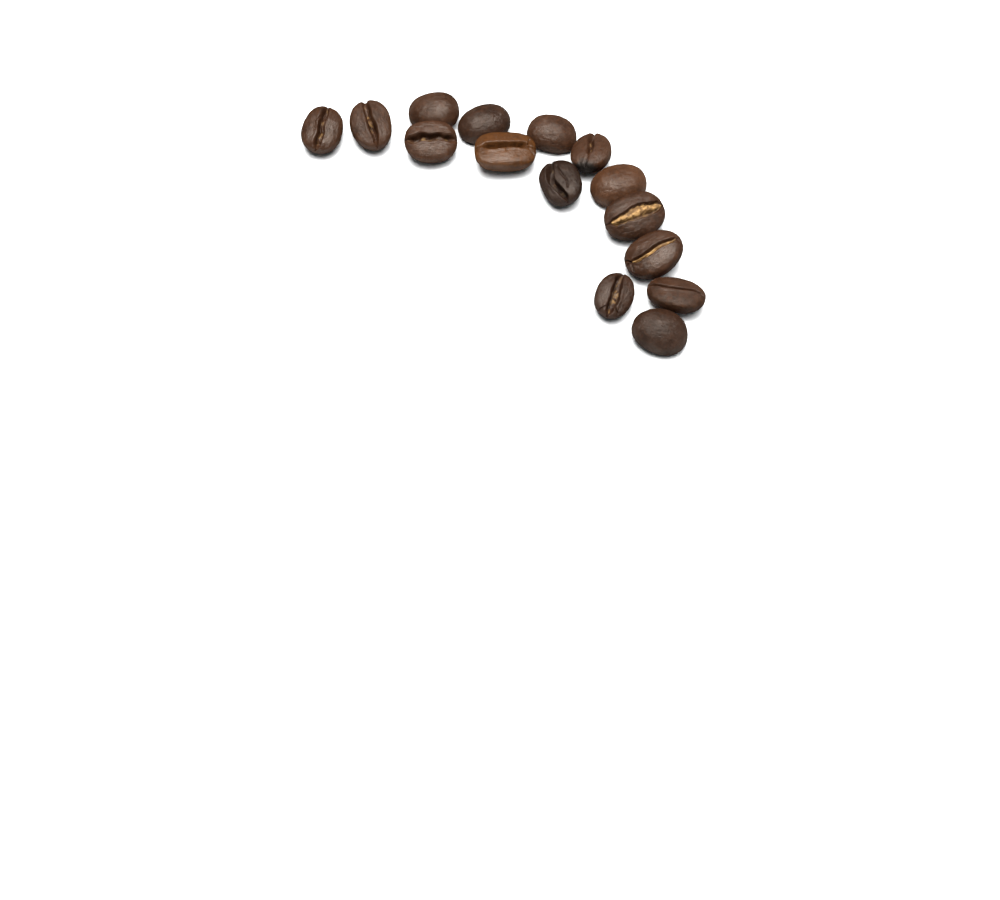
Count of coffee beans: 15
